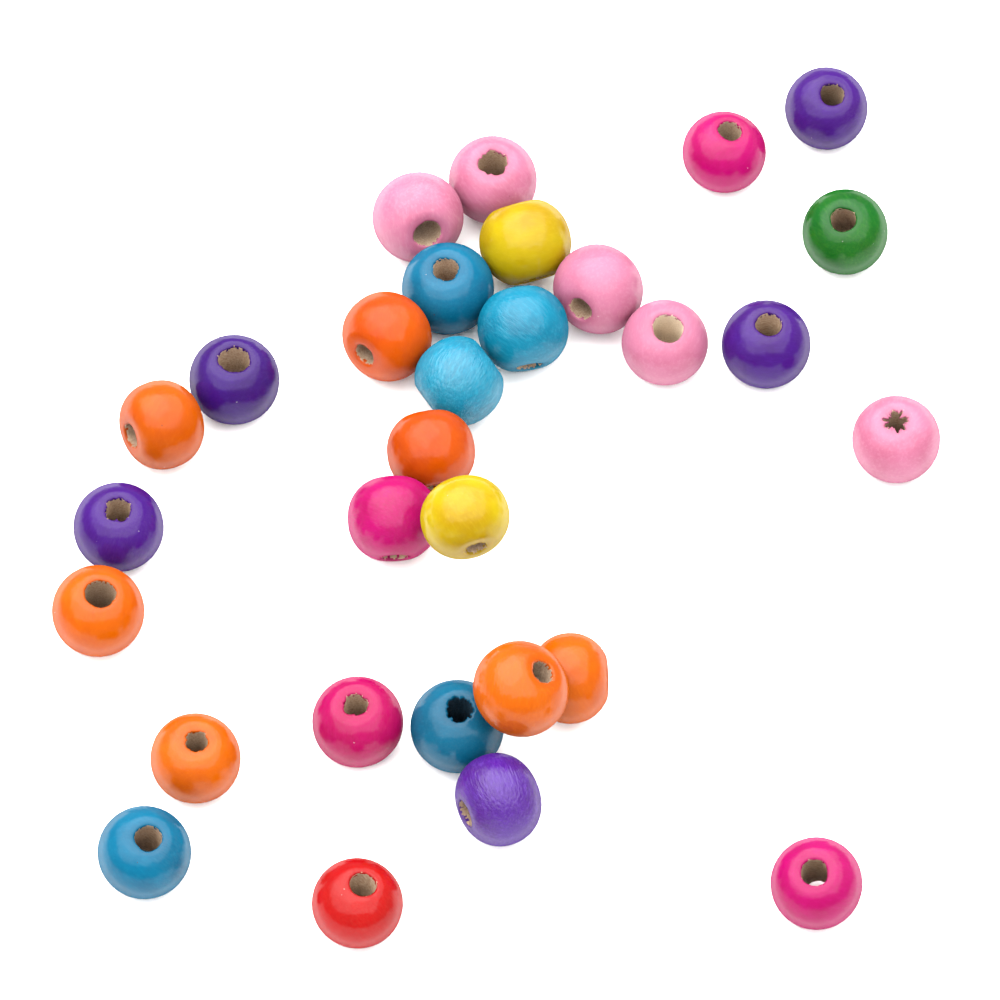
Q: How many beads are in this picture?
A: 30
